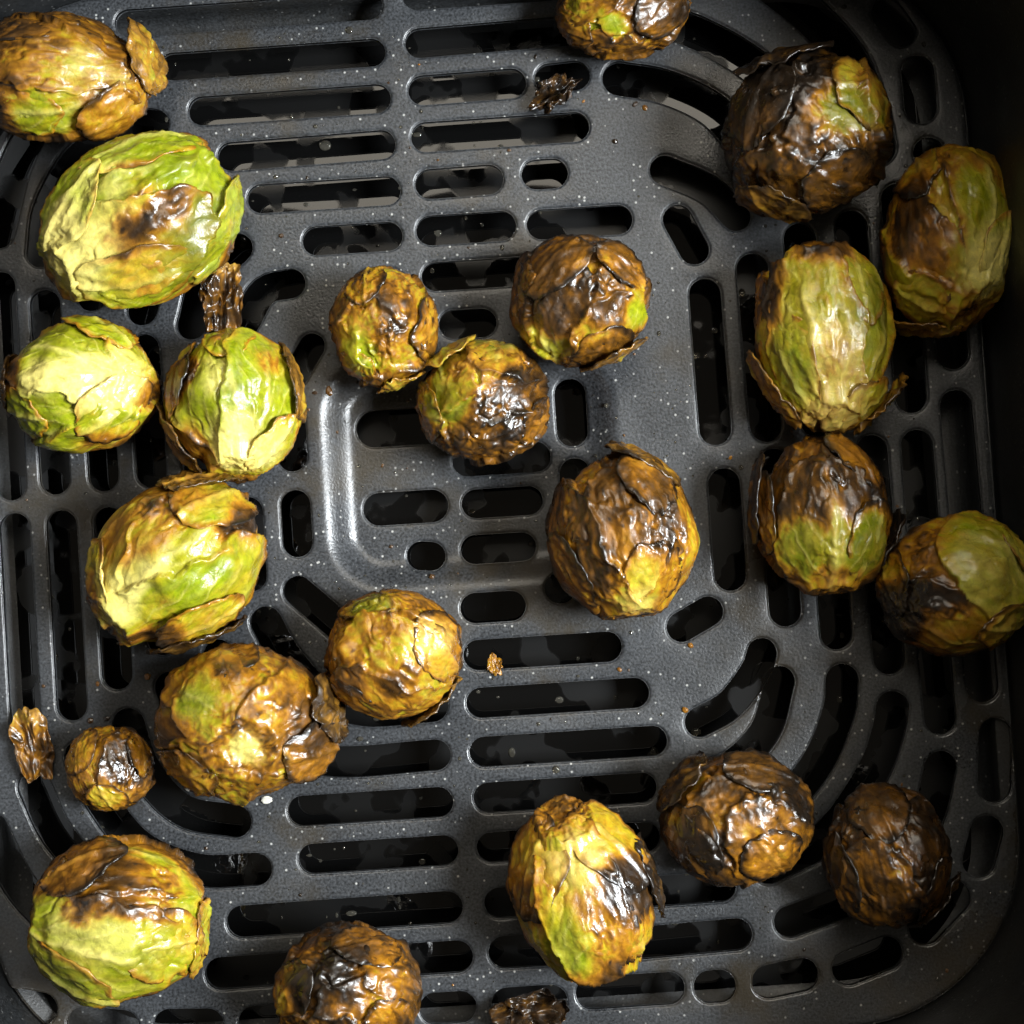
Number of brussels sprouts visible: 23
